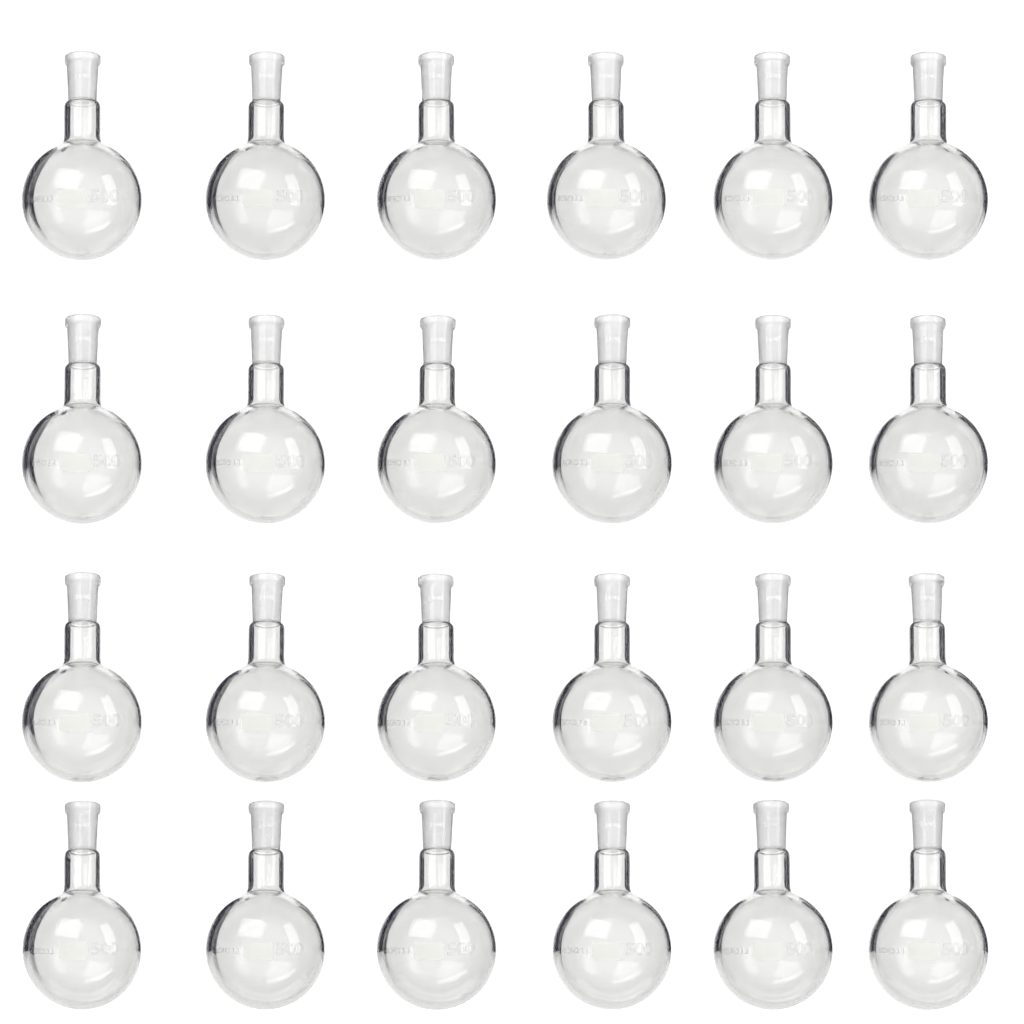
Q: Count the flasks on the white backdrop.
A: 24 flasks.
